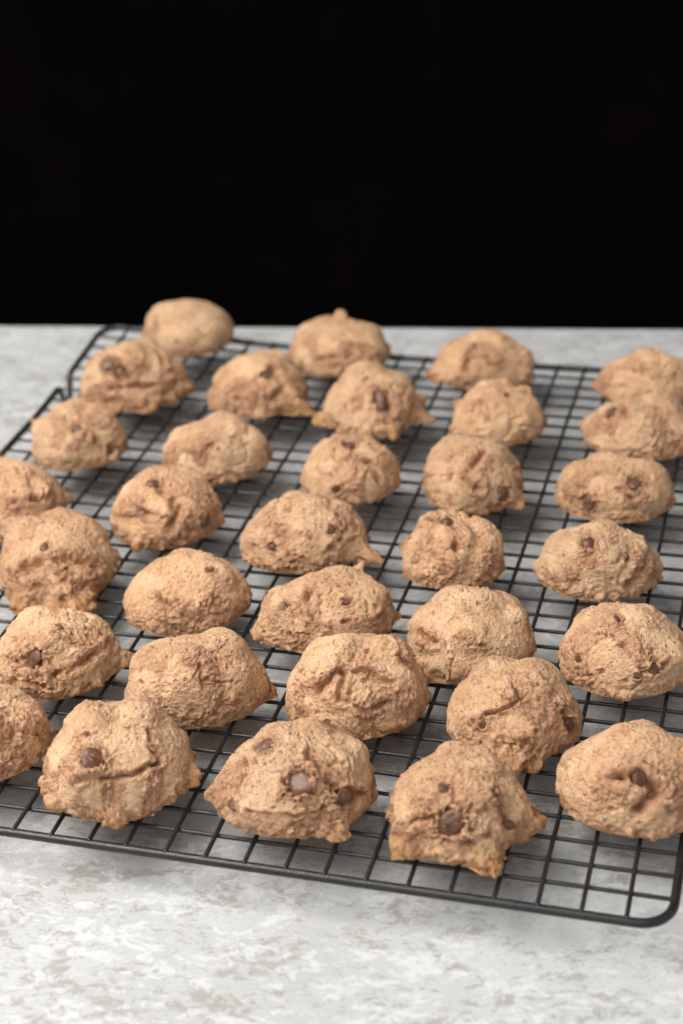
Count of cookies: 33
